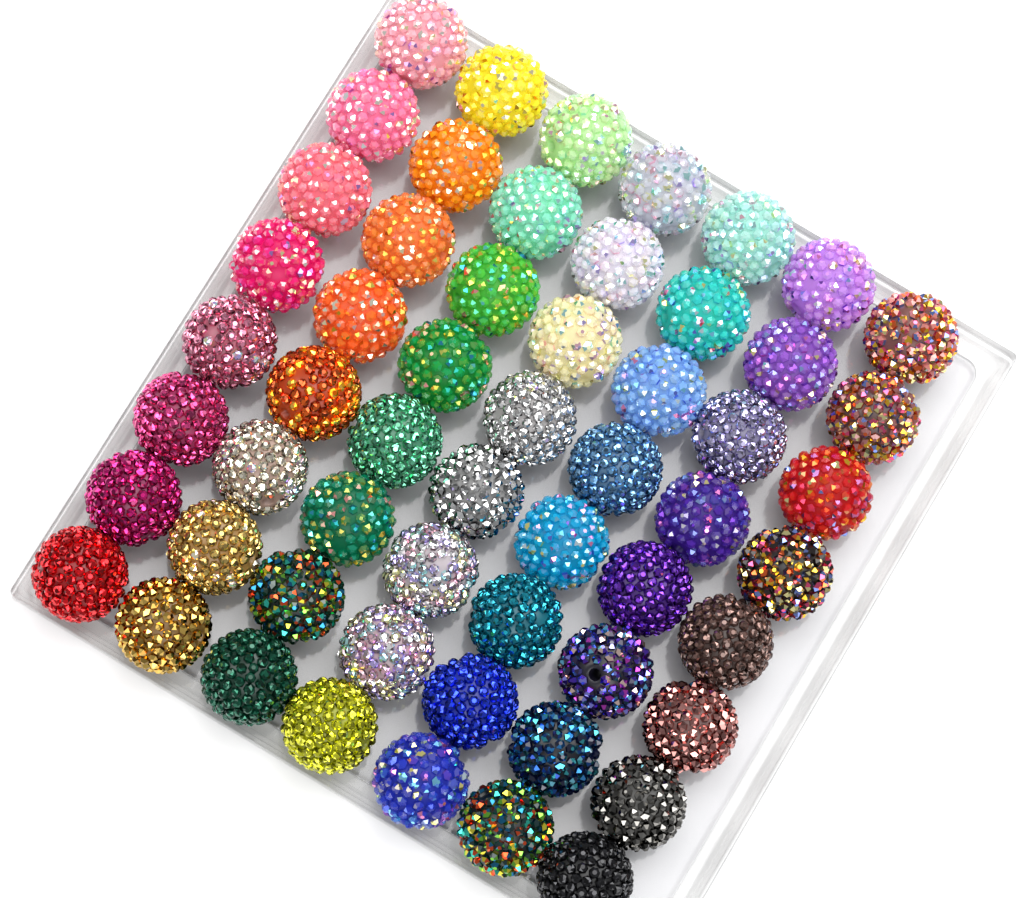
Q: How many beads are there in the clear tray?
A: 56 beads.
